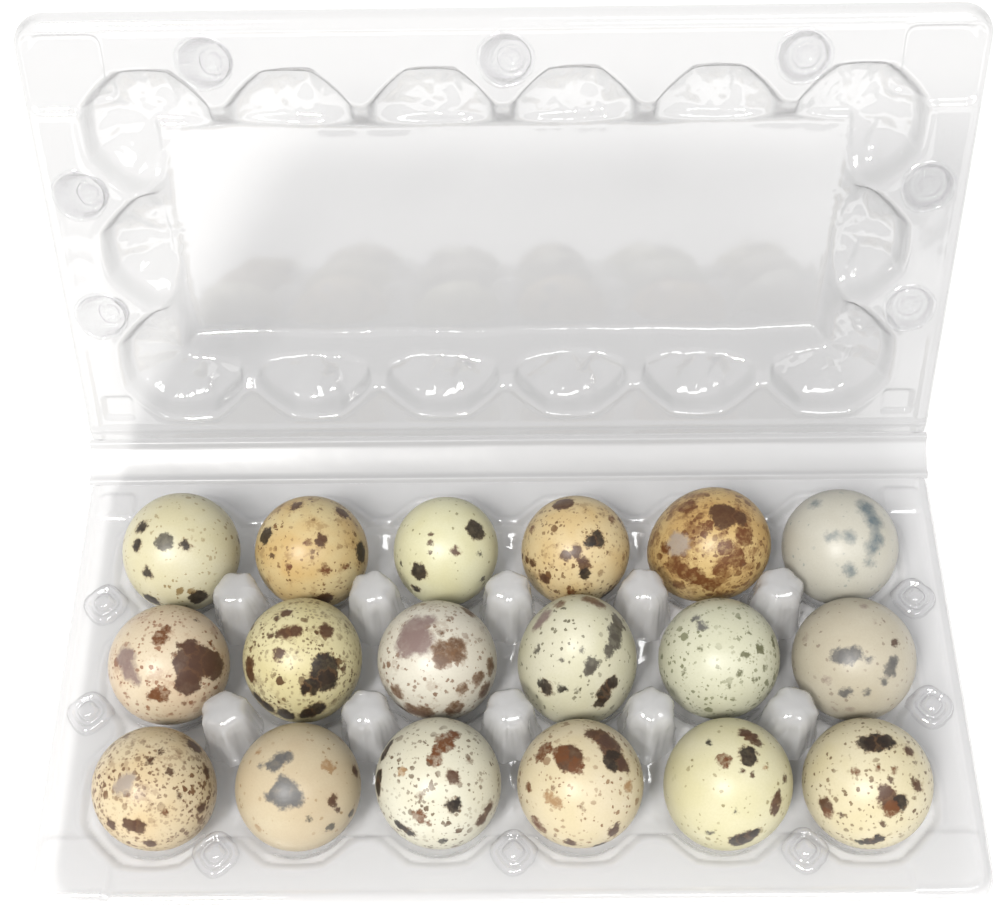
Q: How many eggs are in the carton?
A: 18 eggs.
